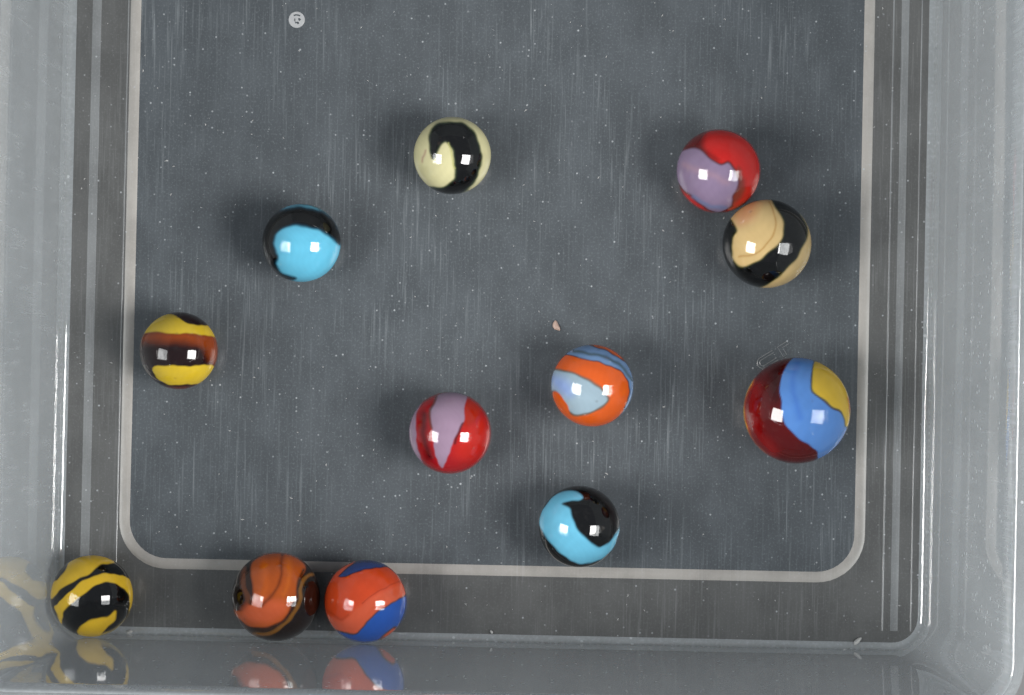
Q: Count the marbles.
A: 12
